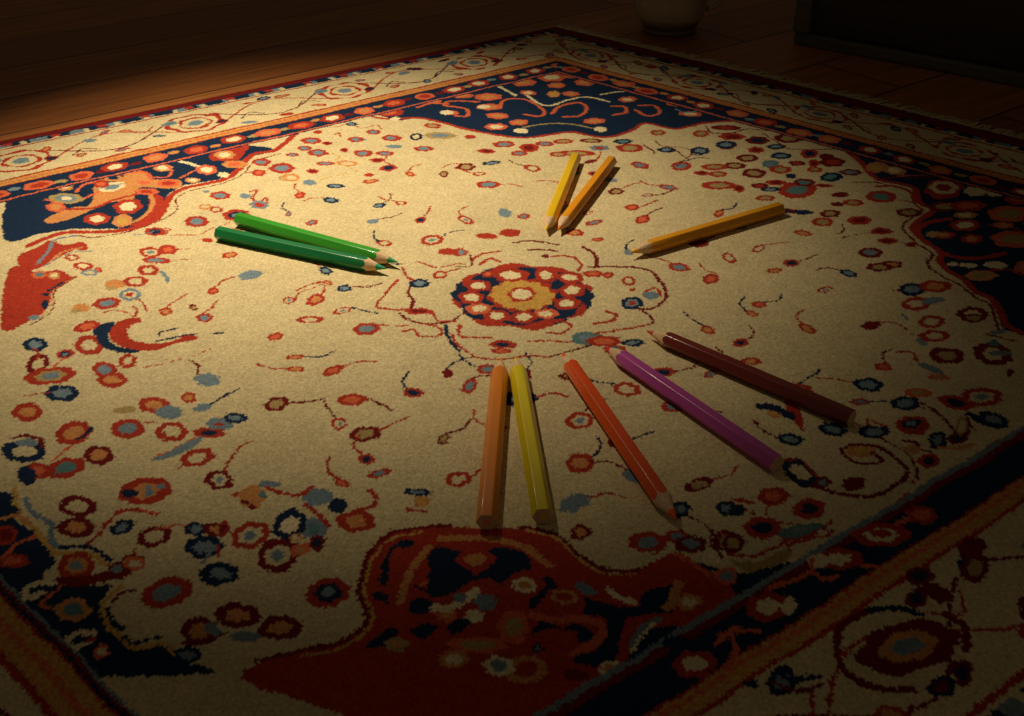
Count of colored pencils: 10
